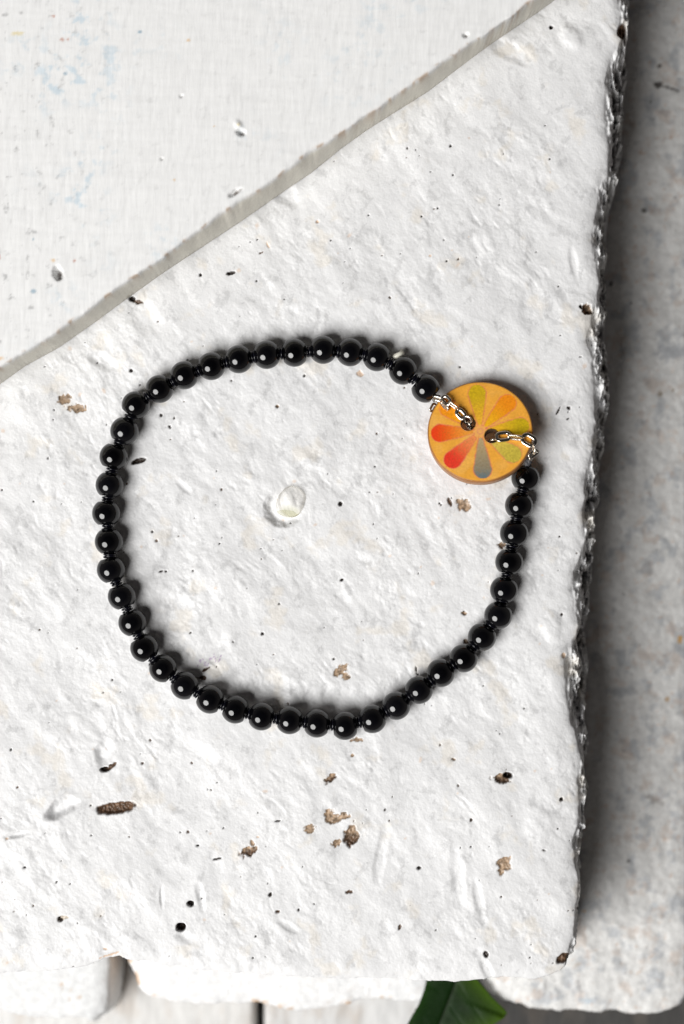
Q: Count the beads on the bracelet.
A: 41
